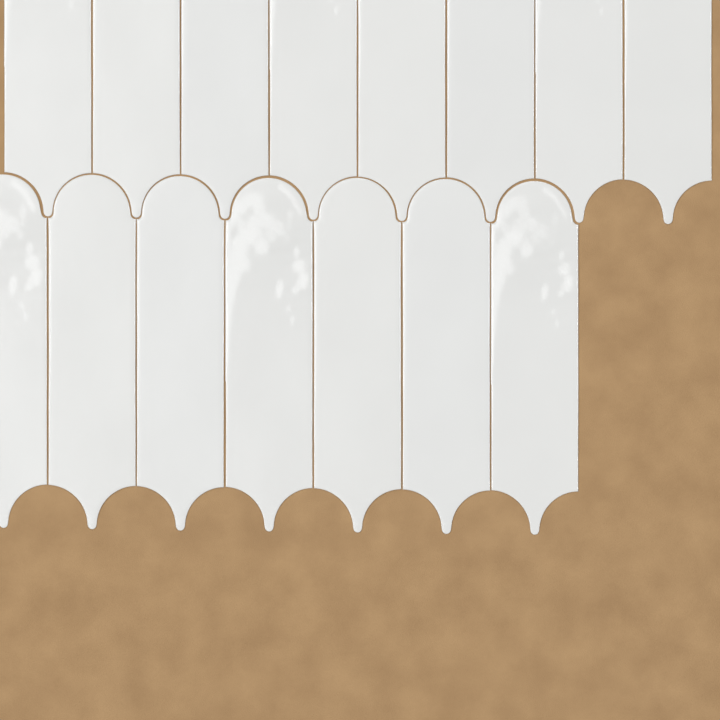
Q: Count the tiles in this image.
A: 15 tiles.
